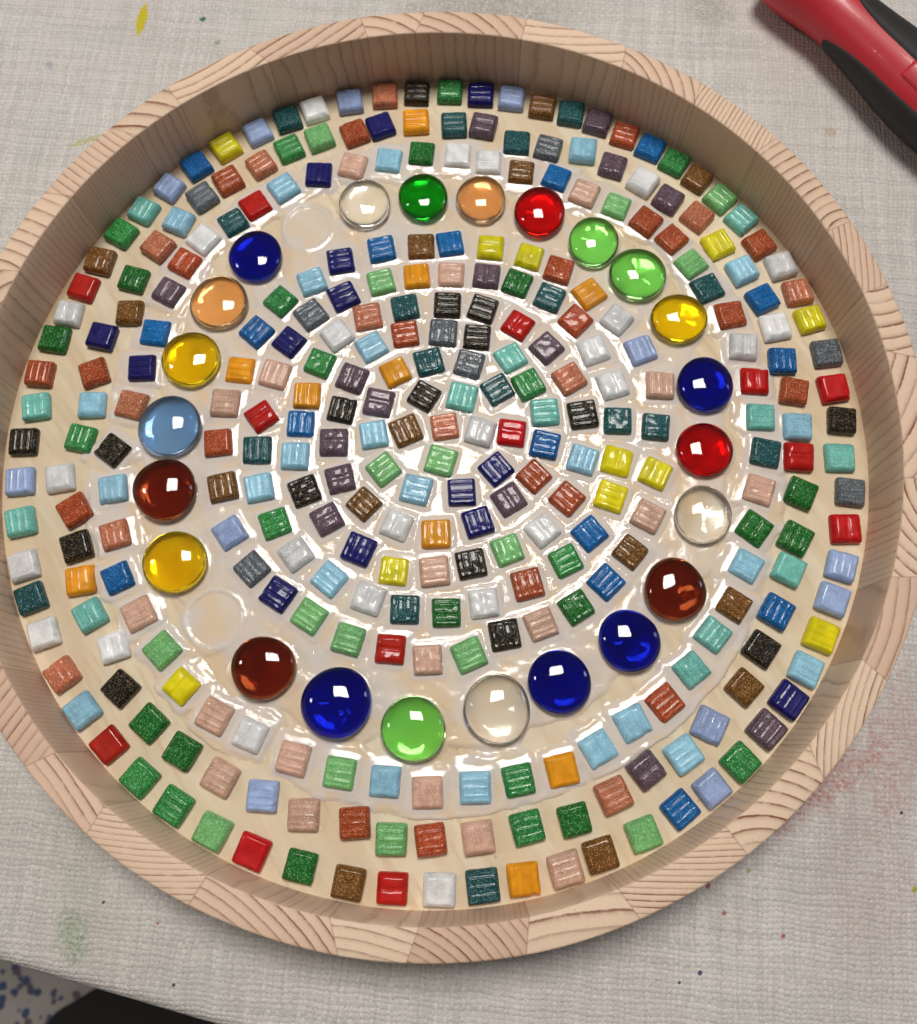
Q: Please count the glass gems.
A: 23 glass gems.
